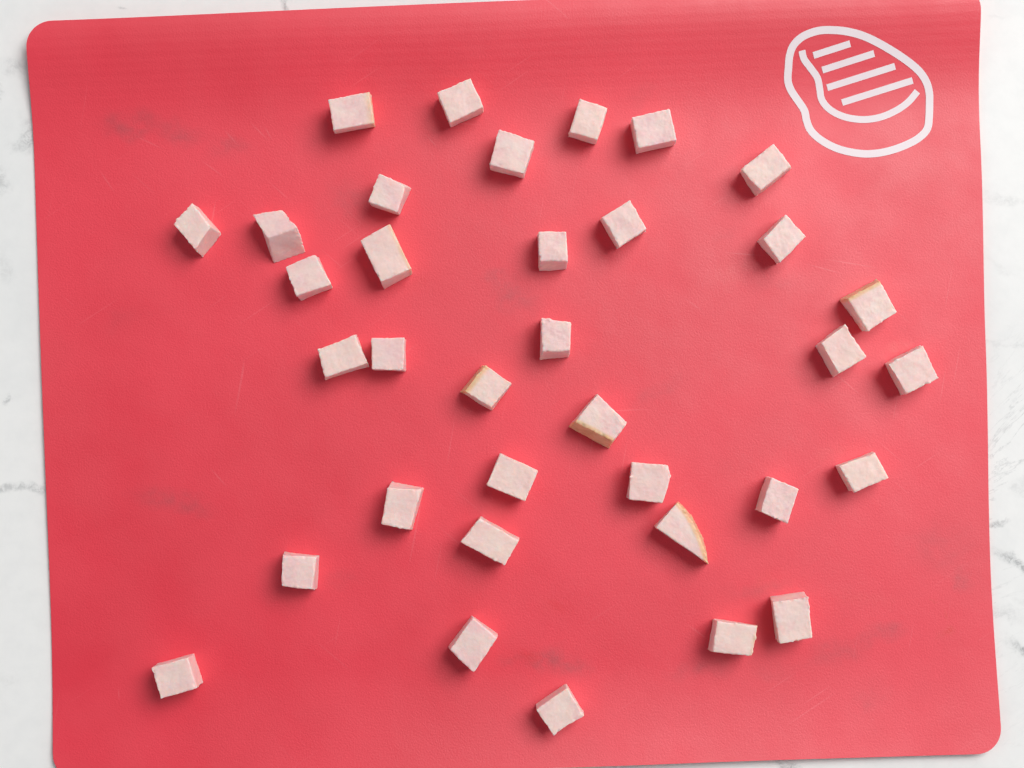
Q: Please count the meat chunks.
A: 35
